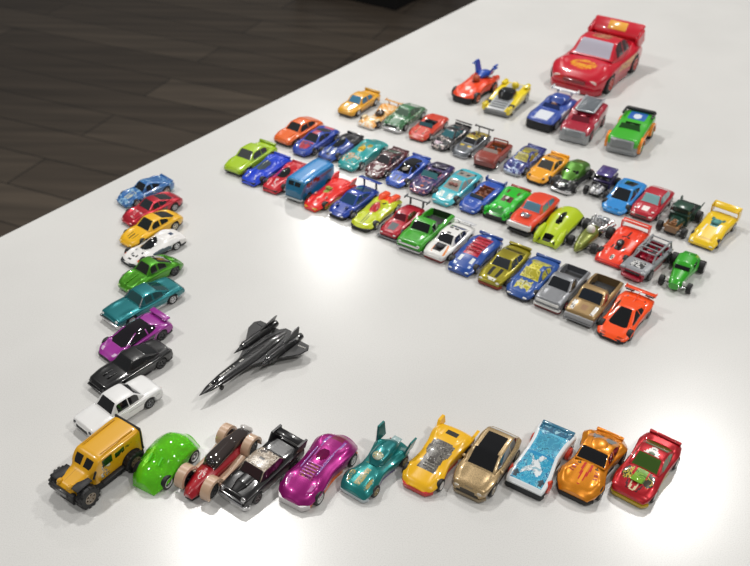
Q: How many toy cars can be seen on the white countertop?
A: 73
